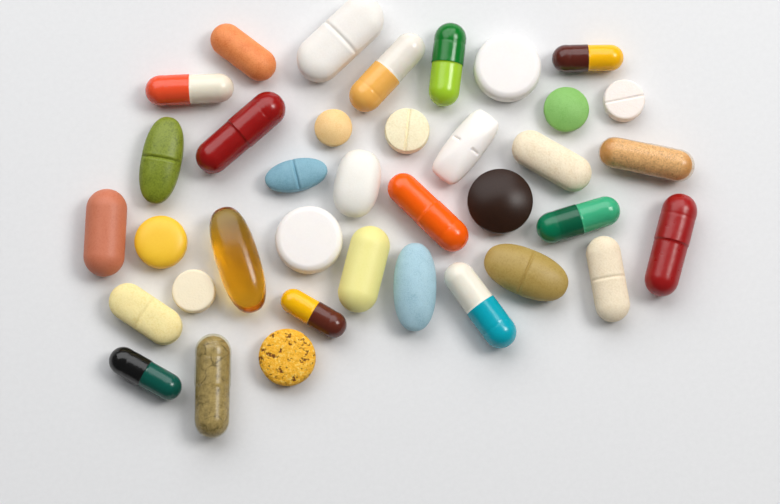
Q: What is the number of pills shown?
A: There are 37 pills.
